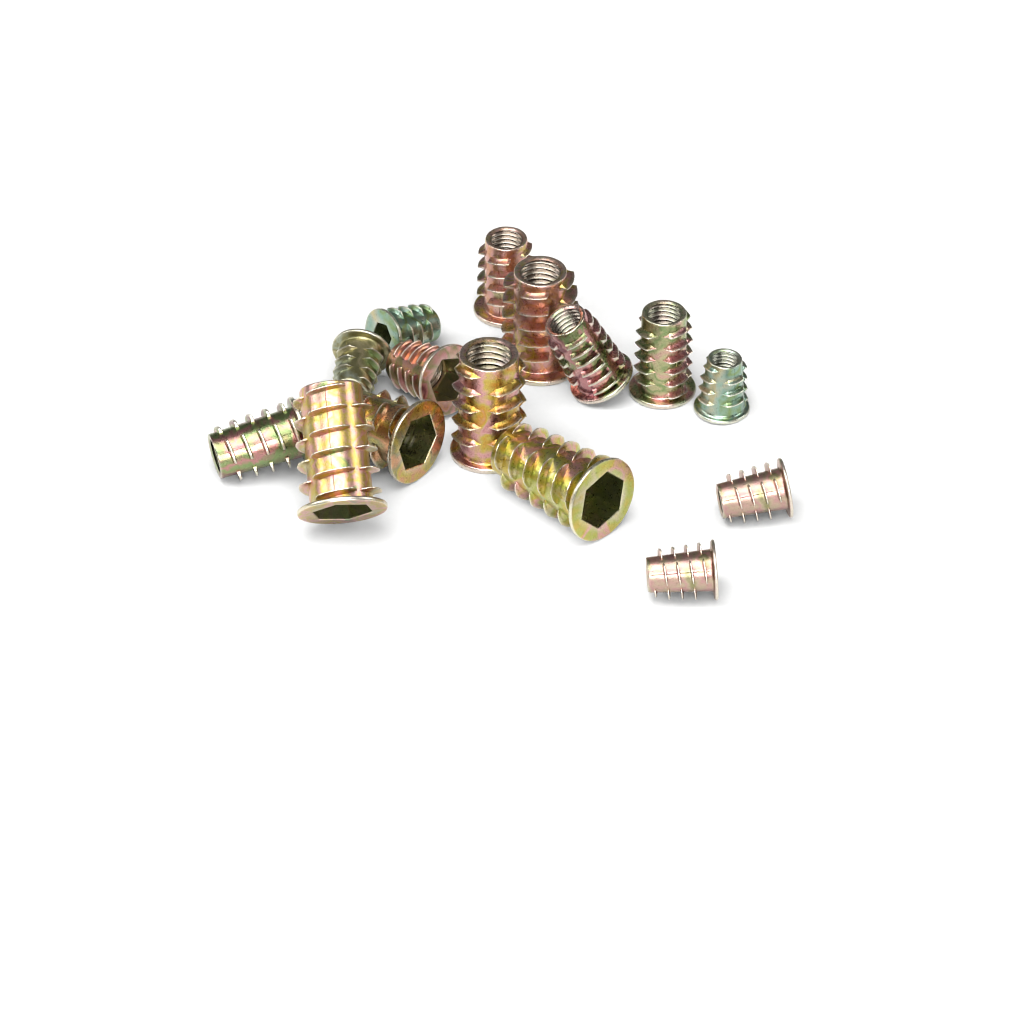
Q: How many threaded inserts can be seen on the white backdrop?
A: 15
